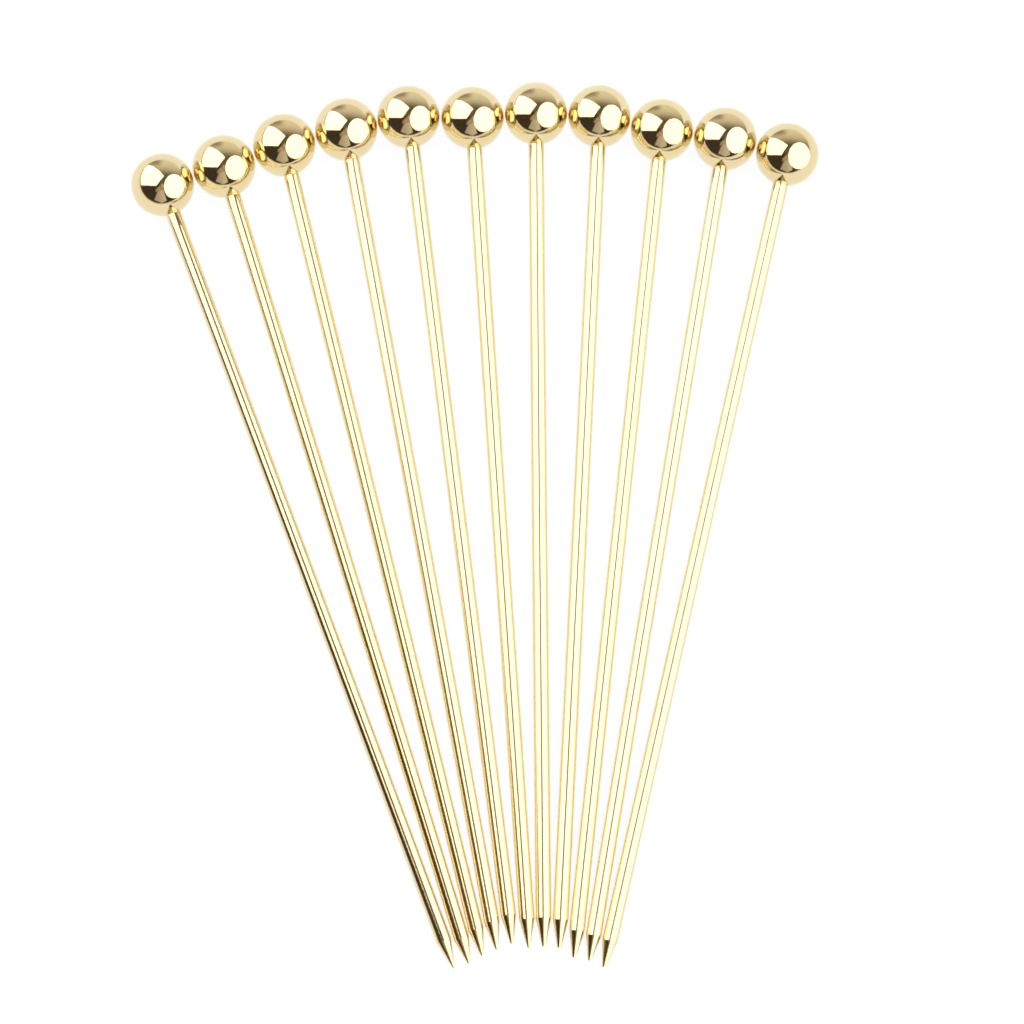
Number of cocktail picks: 11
